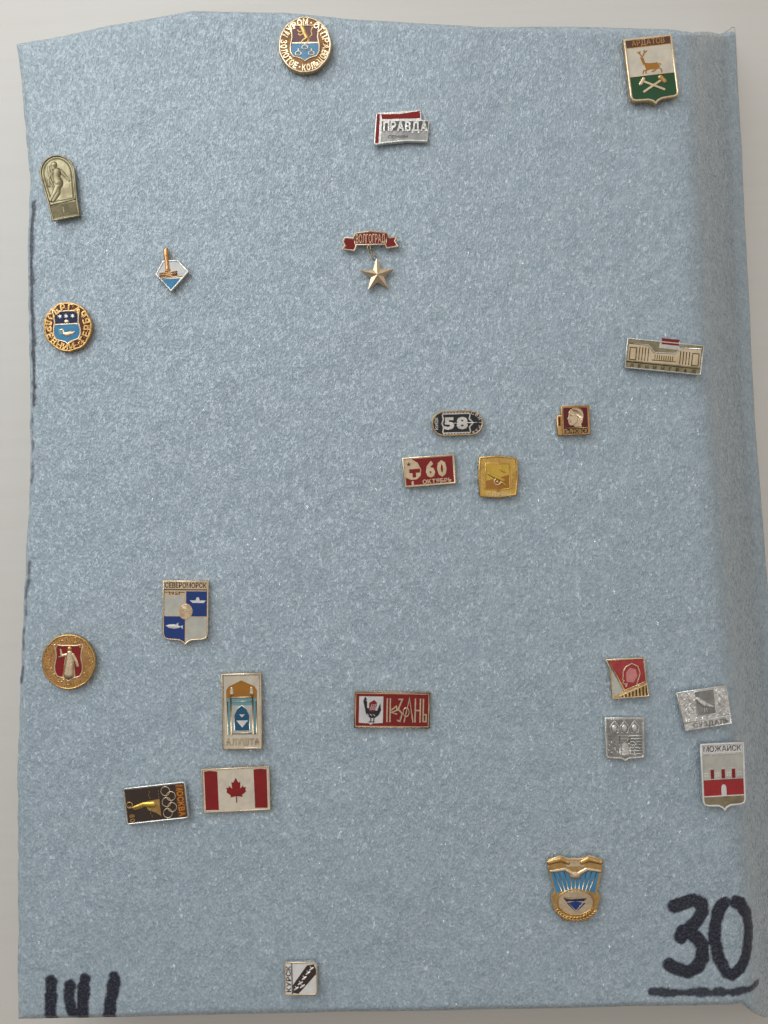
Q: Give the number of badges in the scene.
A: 24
